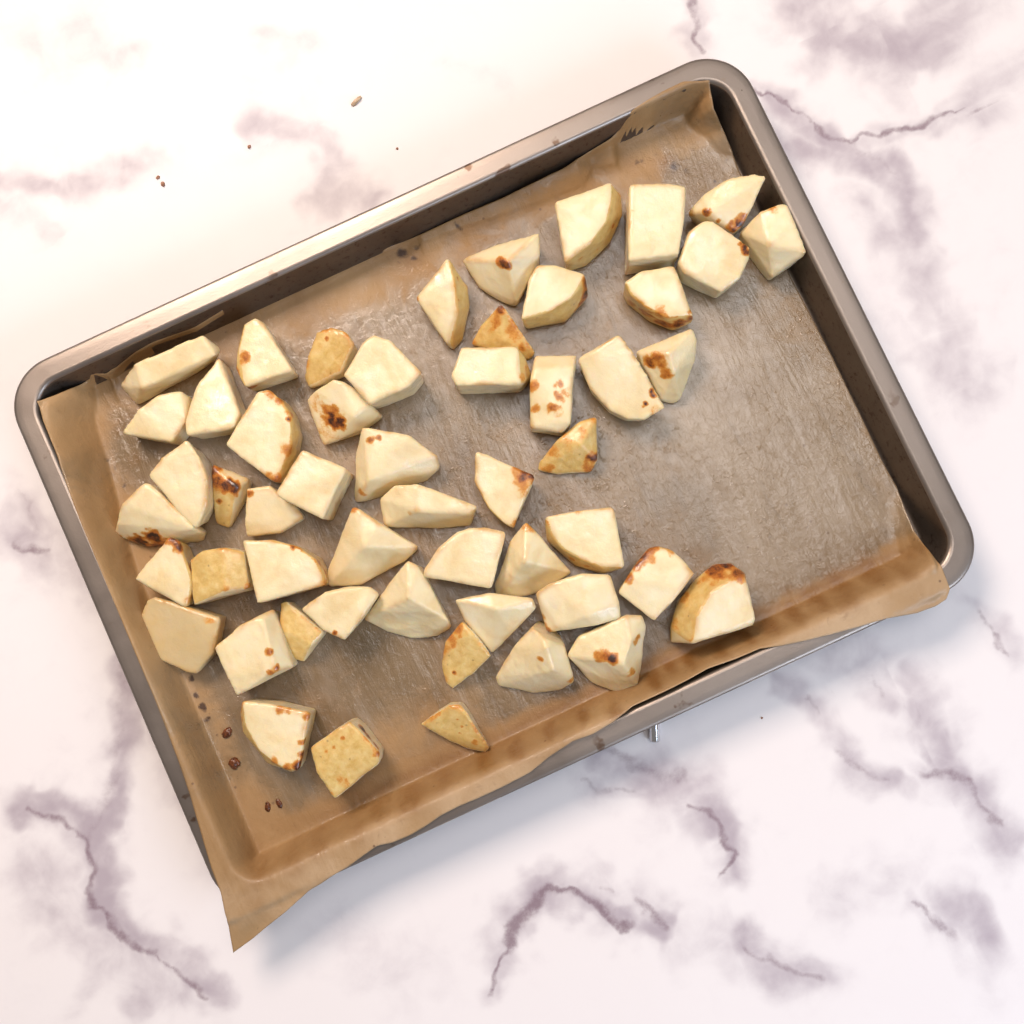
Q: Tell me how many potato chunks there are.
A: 53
